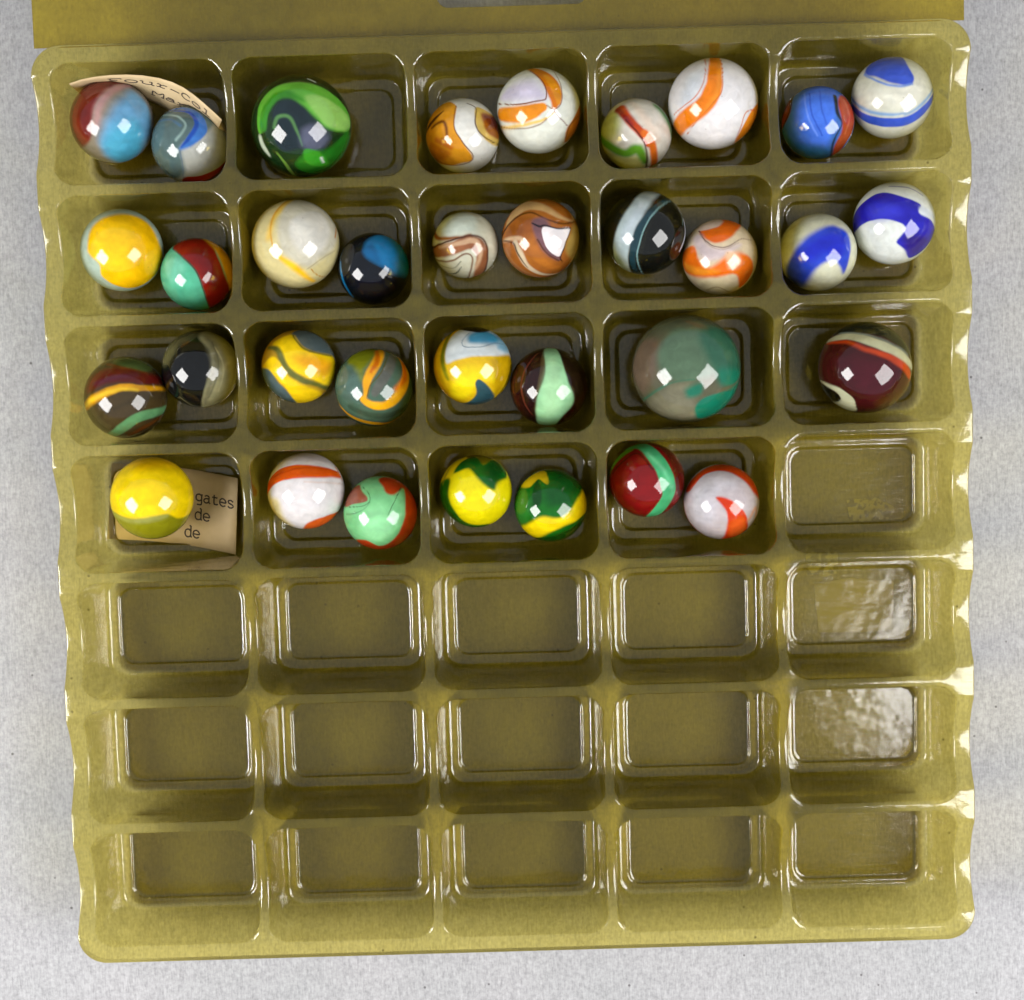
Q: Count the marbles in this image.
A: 34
